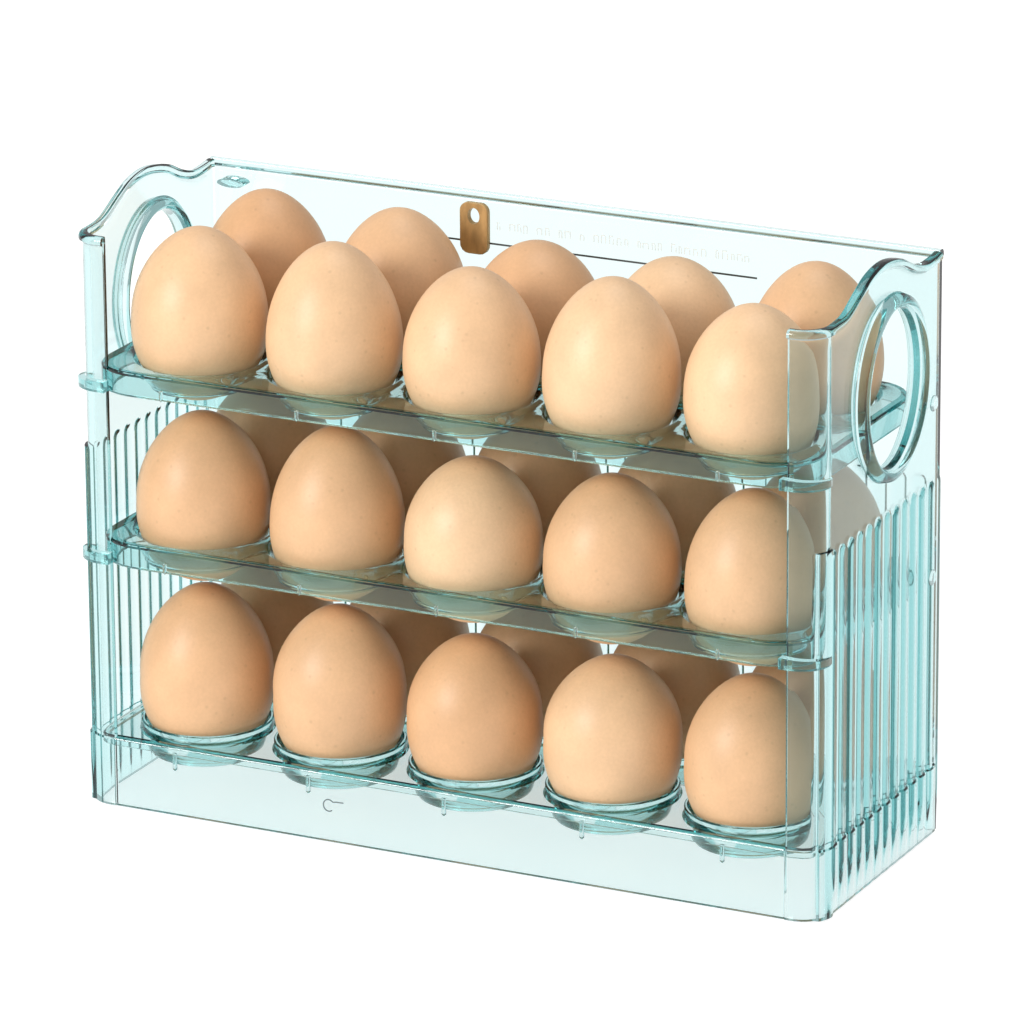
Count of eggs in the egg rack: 30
